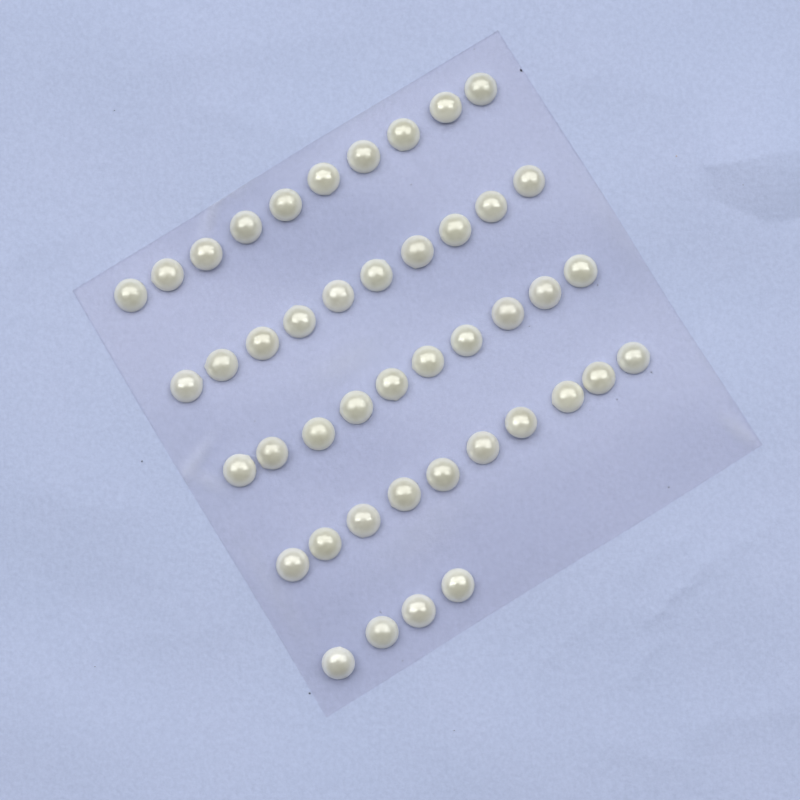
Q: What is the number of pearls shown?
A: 44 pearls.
